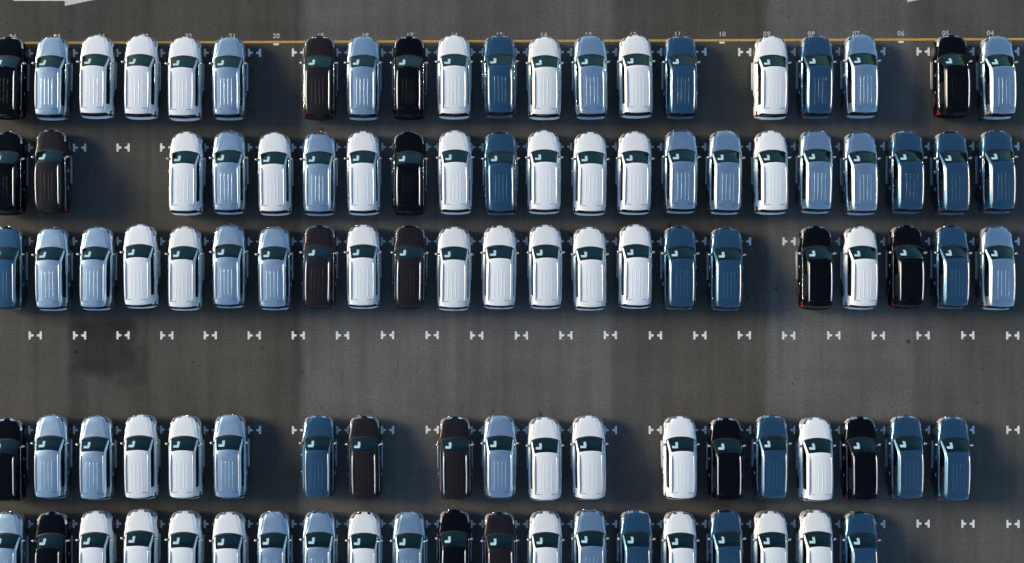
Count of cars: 102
